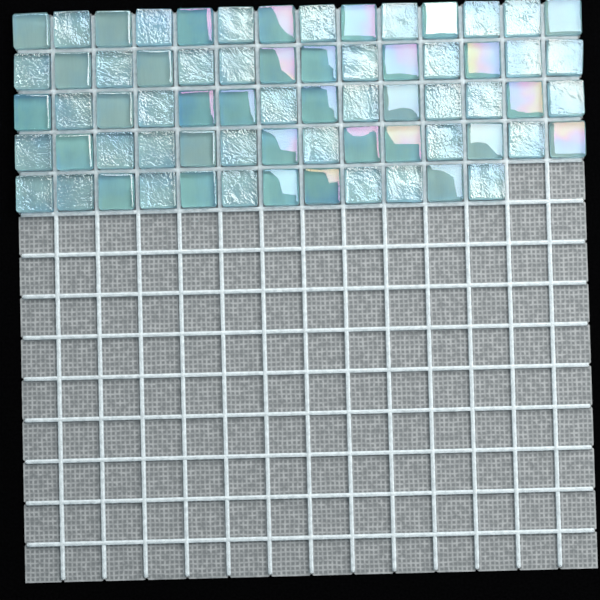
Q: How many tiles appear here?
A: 68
